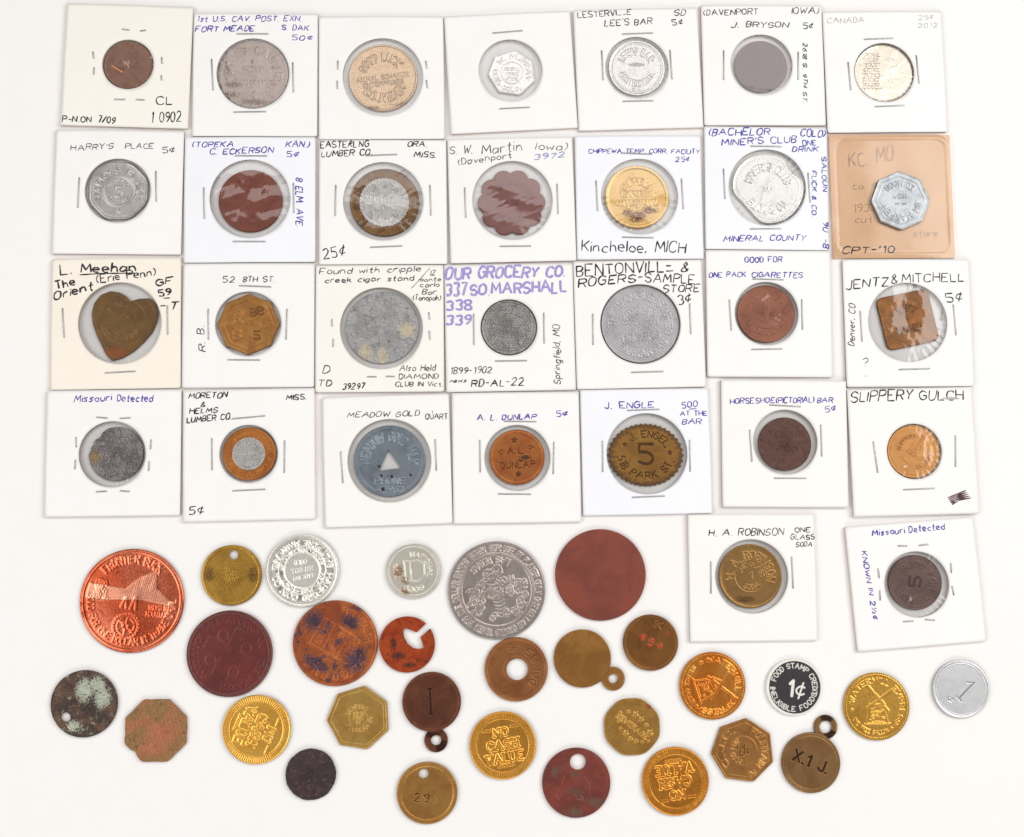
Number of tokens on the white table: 59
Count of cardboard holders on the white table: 29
